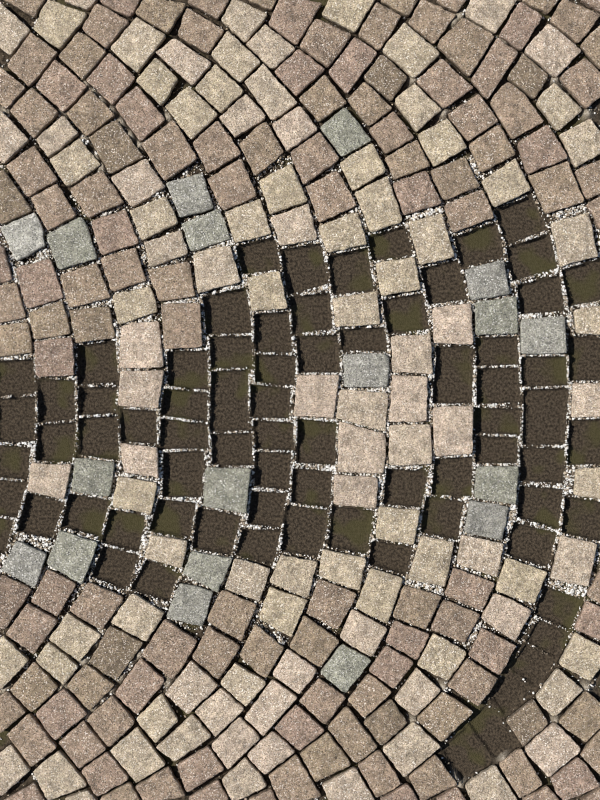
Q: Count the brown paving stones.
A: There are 125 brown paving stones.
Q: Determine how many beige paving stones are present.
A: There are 98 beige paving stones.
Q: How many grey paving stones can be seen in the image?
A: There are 18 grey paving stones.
